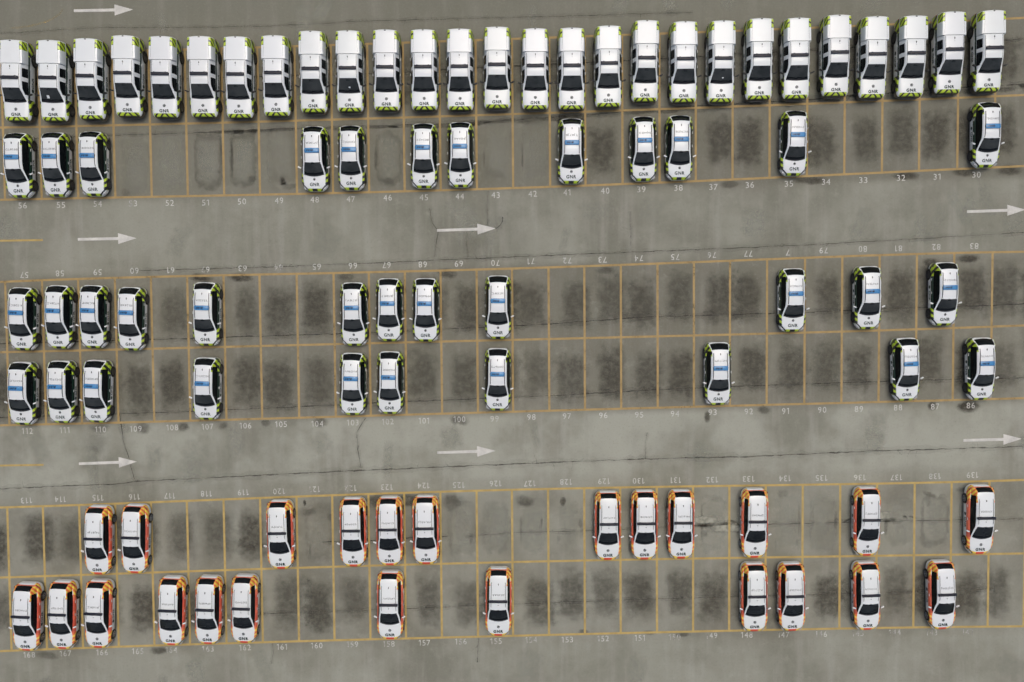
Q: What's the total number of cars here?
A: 58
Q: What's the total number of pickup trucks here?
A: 27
